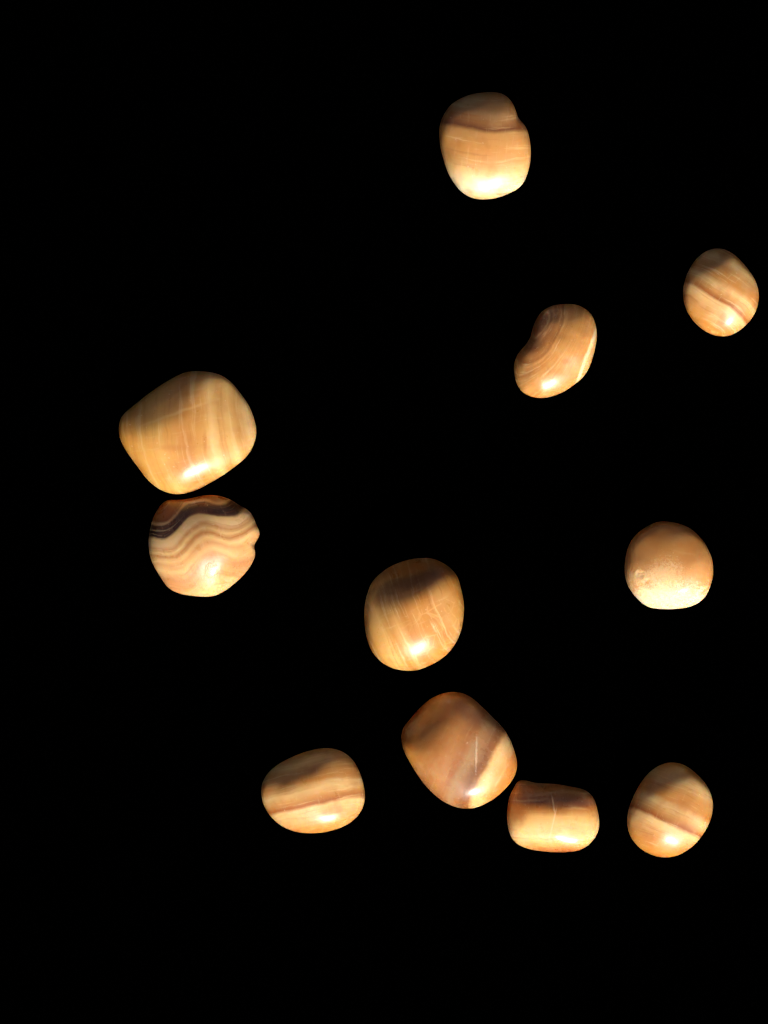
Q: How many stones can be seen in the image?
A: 11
